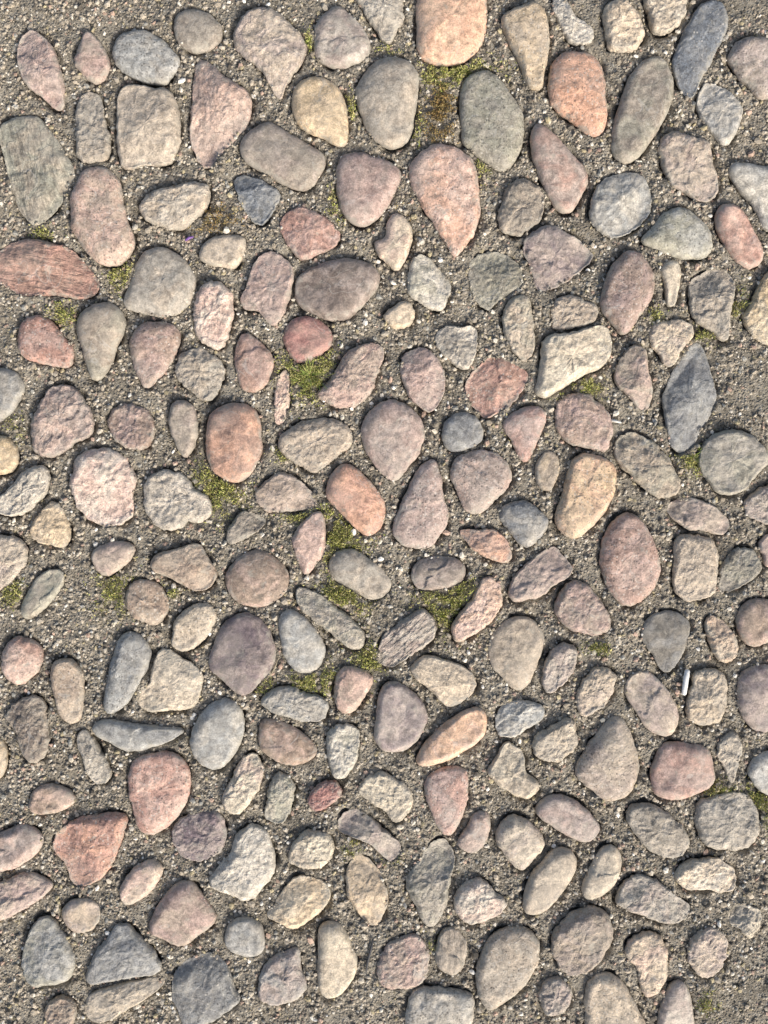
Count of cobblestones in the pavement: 200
